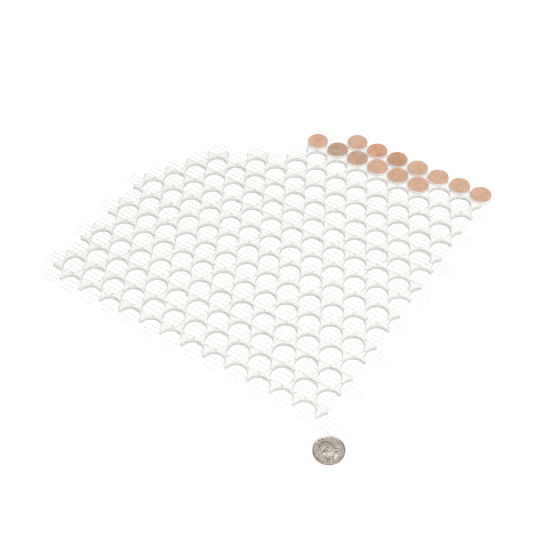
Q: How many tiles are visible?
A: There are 13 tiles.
